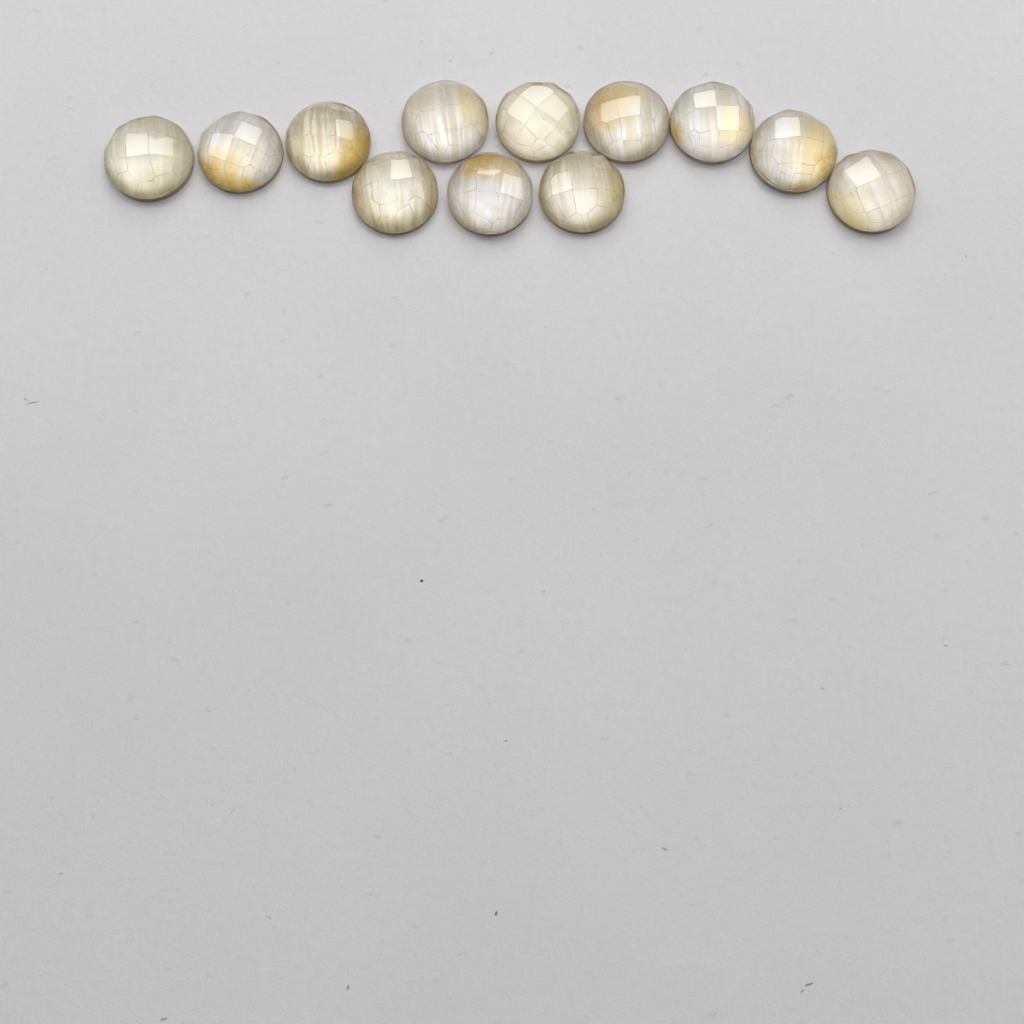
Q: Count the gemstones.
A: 12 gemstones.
